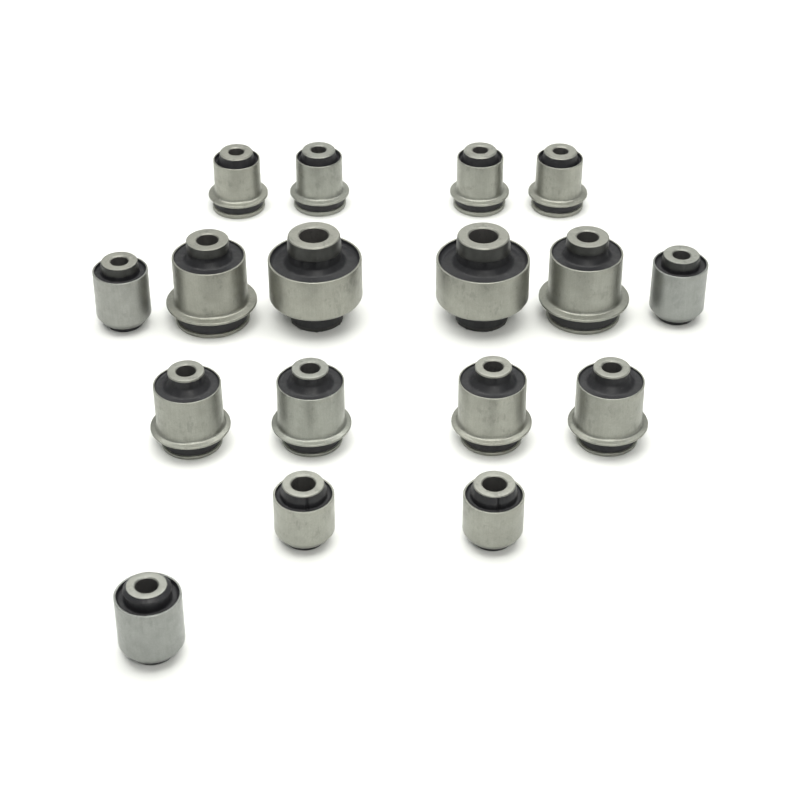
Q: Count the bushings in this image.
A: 17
